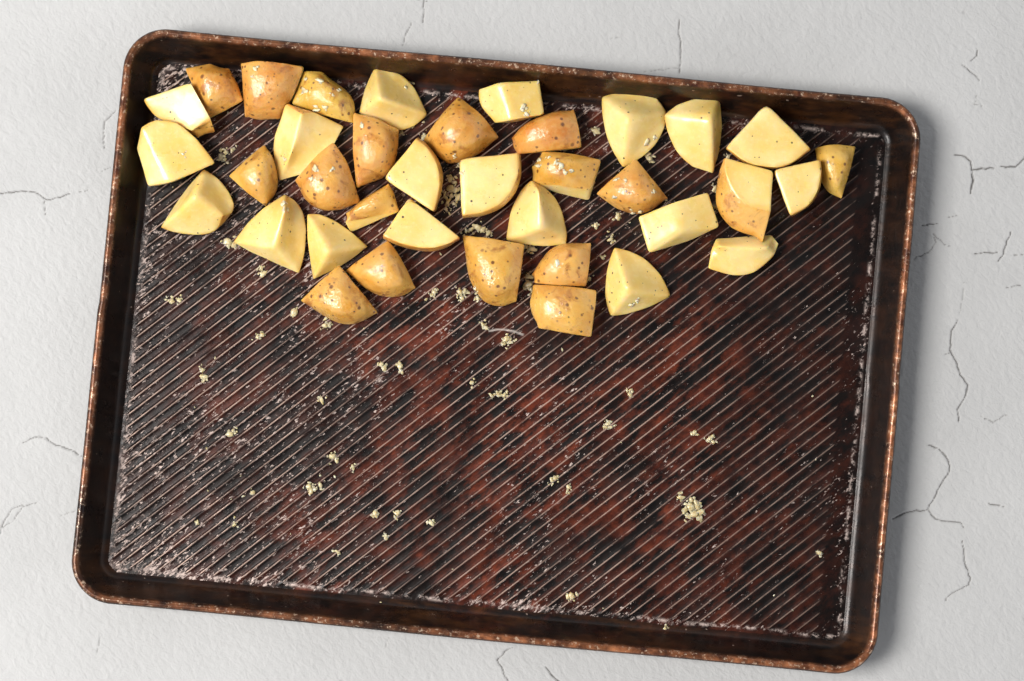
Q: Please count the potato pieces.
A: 37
